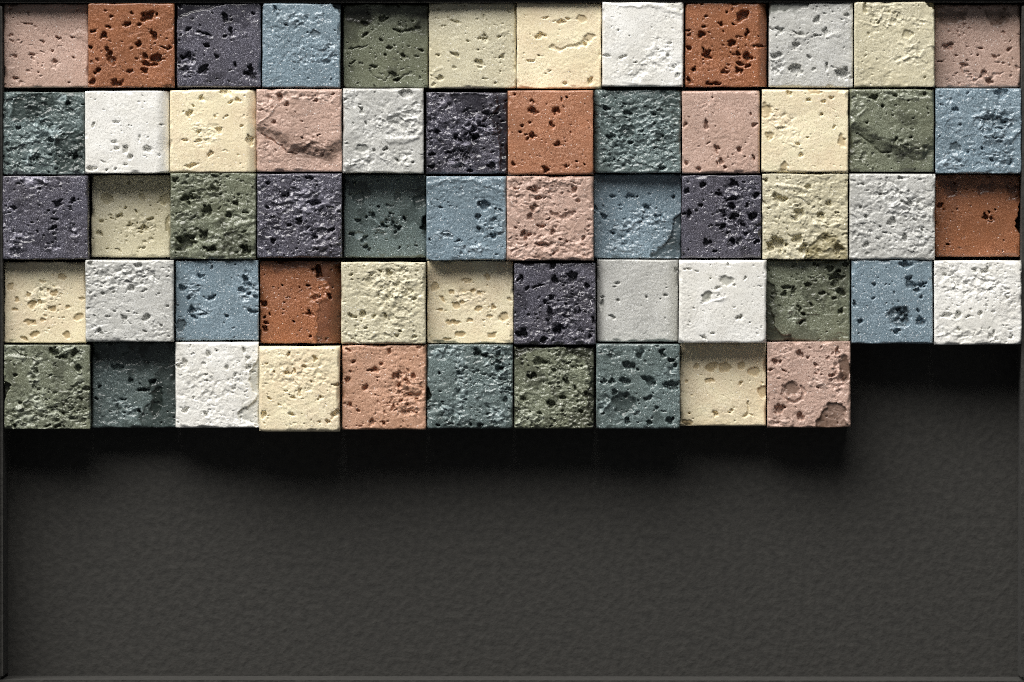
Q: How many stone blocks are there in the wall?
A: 58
